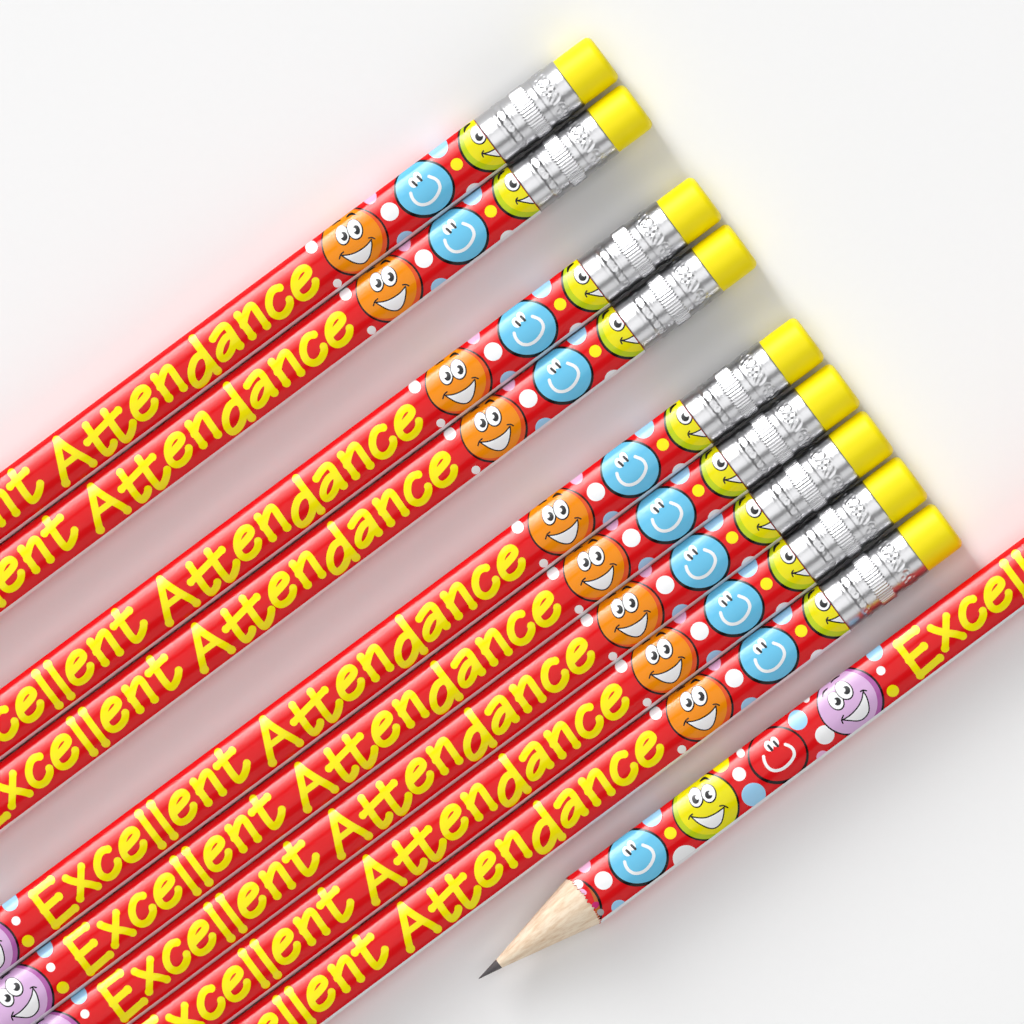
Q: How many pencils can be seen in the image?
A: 10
